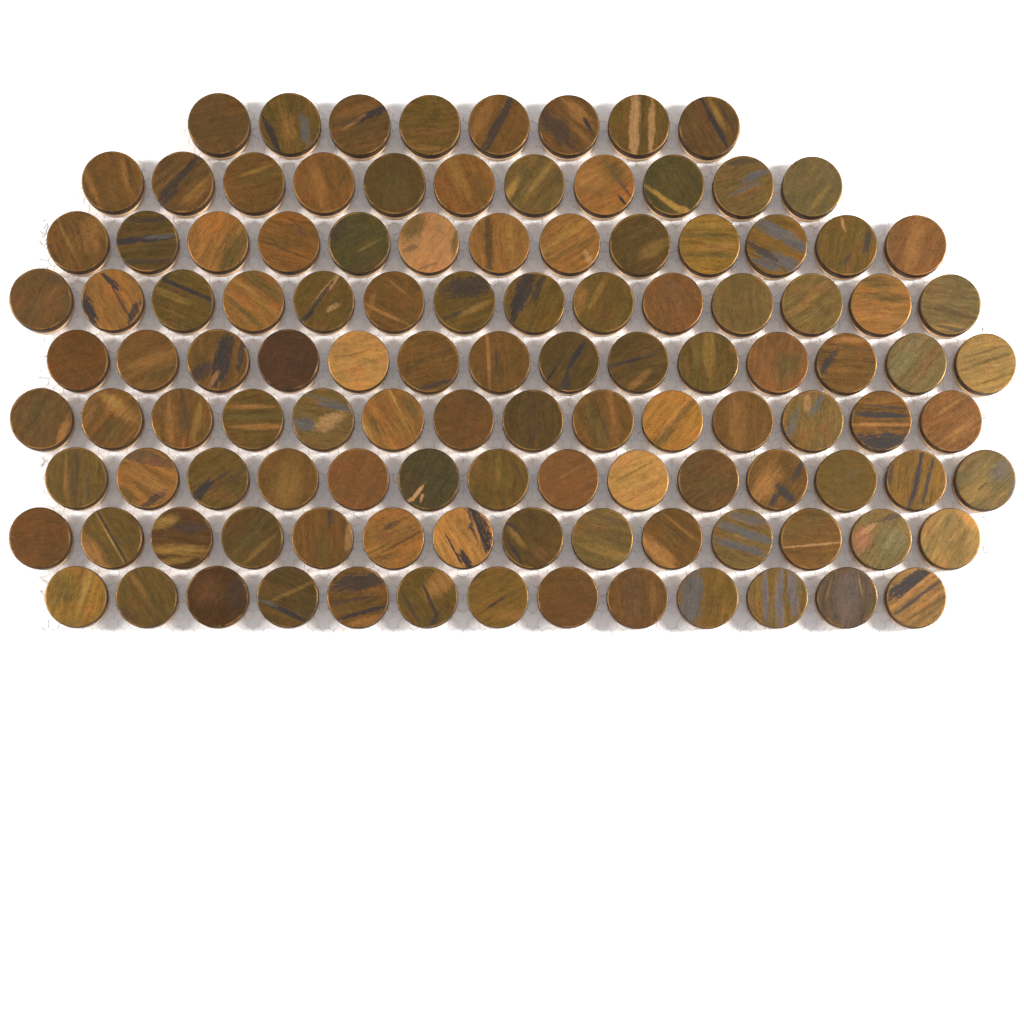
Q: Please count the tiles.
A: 115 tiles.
